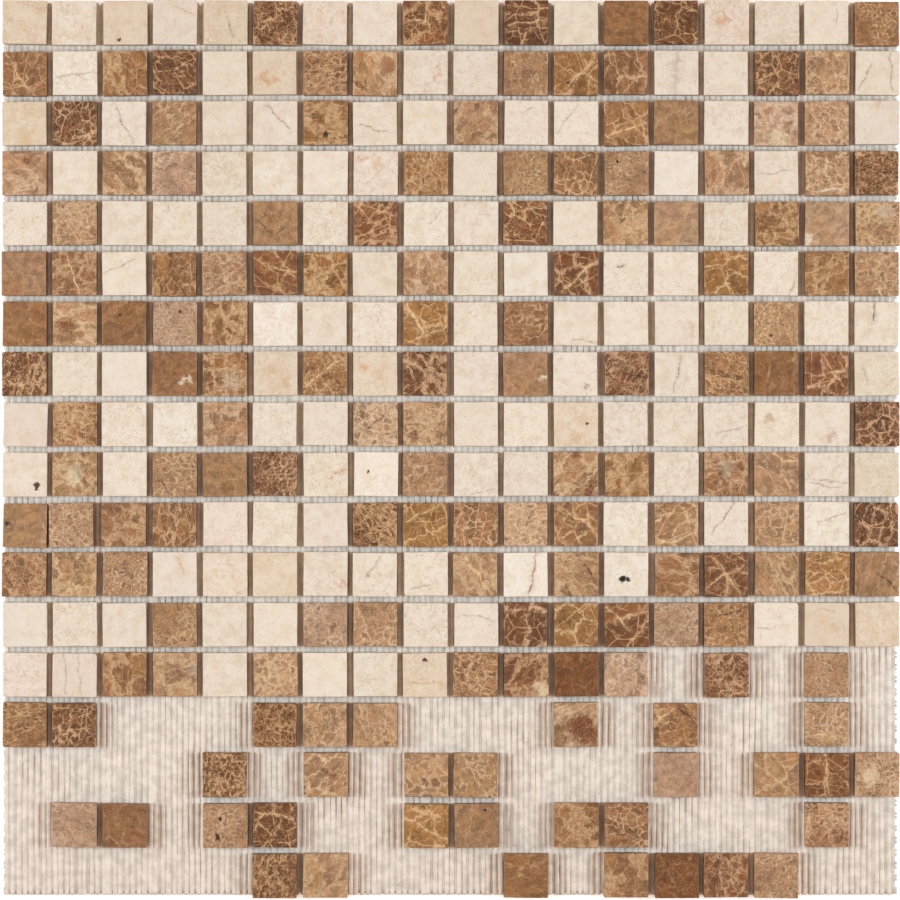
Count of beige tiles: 124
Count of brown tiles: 157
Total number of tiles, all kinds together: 281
